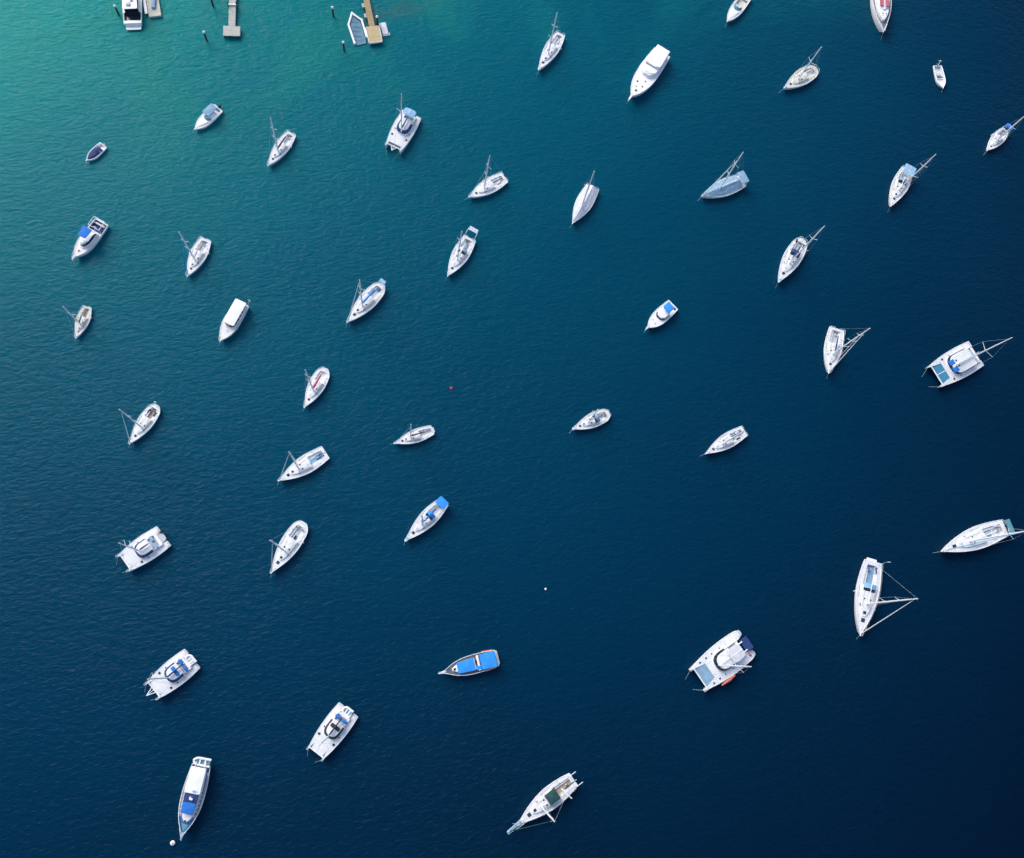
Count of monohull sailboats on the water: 25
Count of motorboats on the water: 12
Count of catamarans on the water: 6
